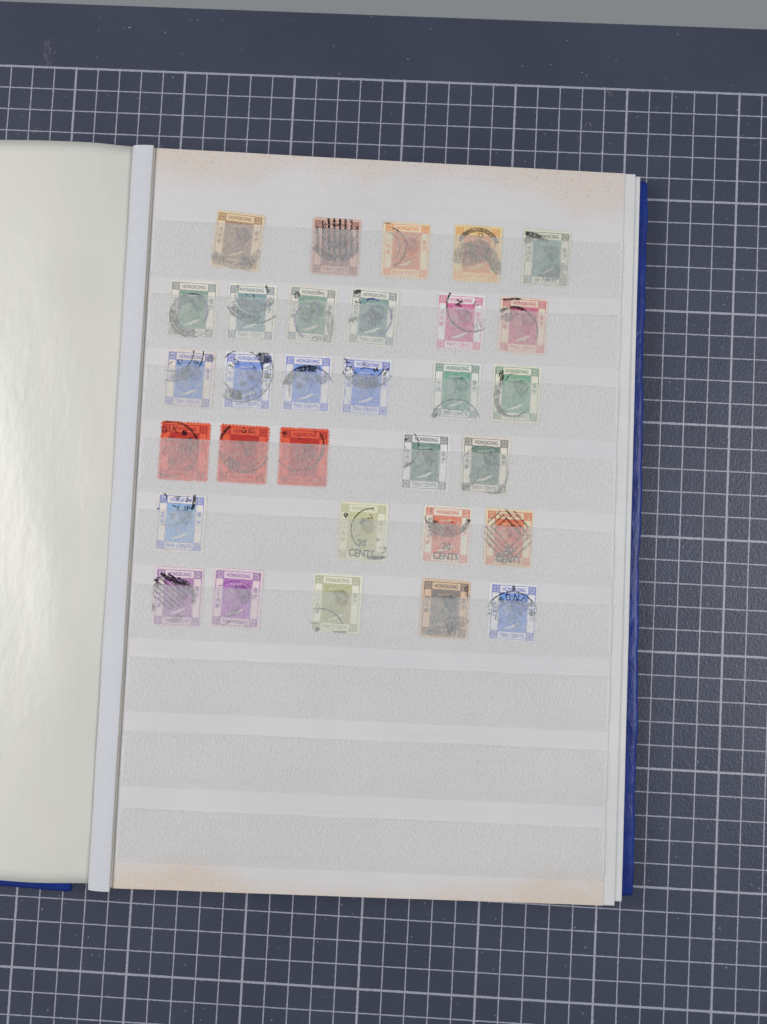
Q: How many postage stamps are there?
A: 31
